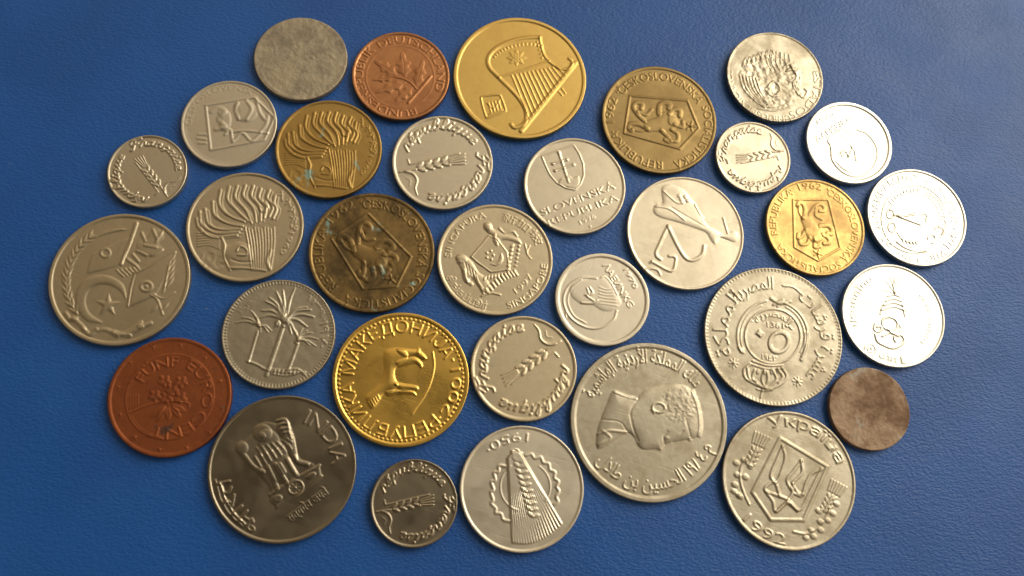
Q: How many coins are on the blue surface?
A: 32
